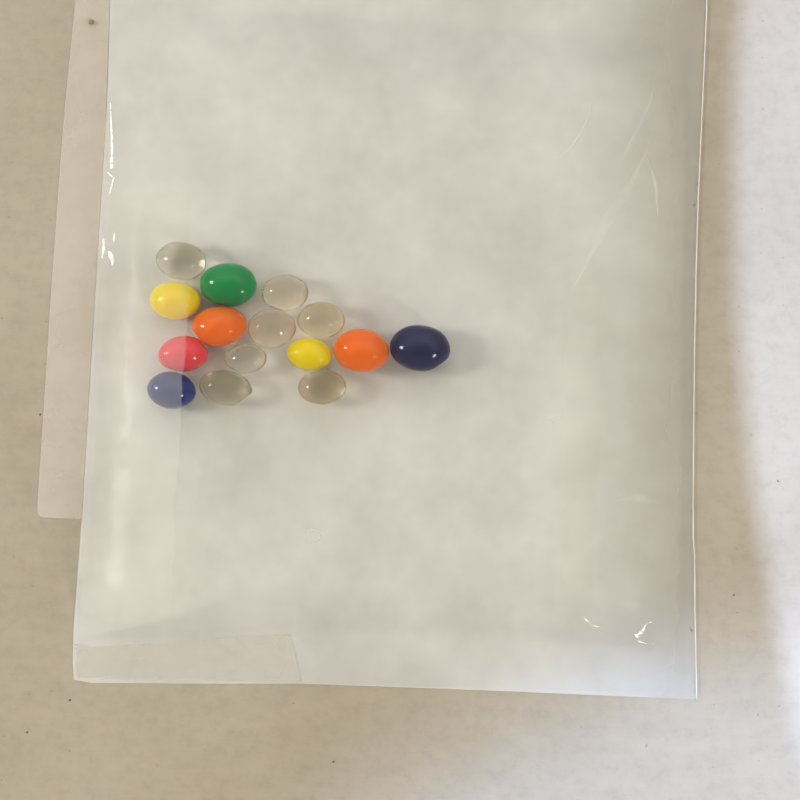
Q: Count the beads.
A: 15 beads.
